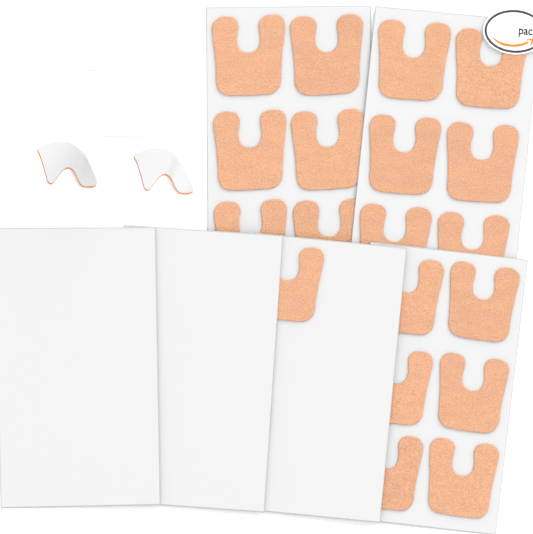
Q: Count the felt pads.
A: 19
